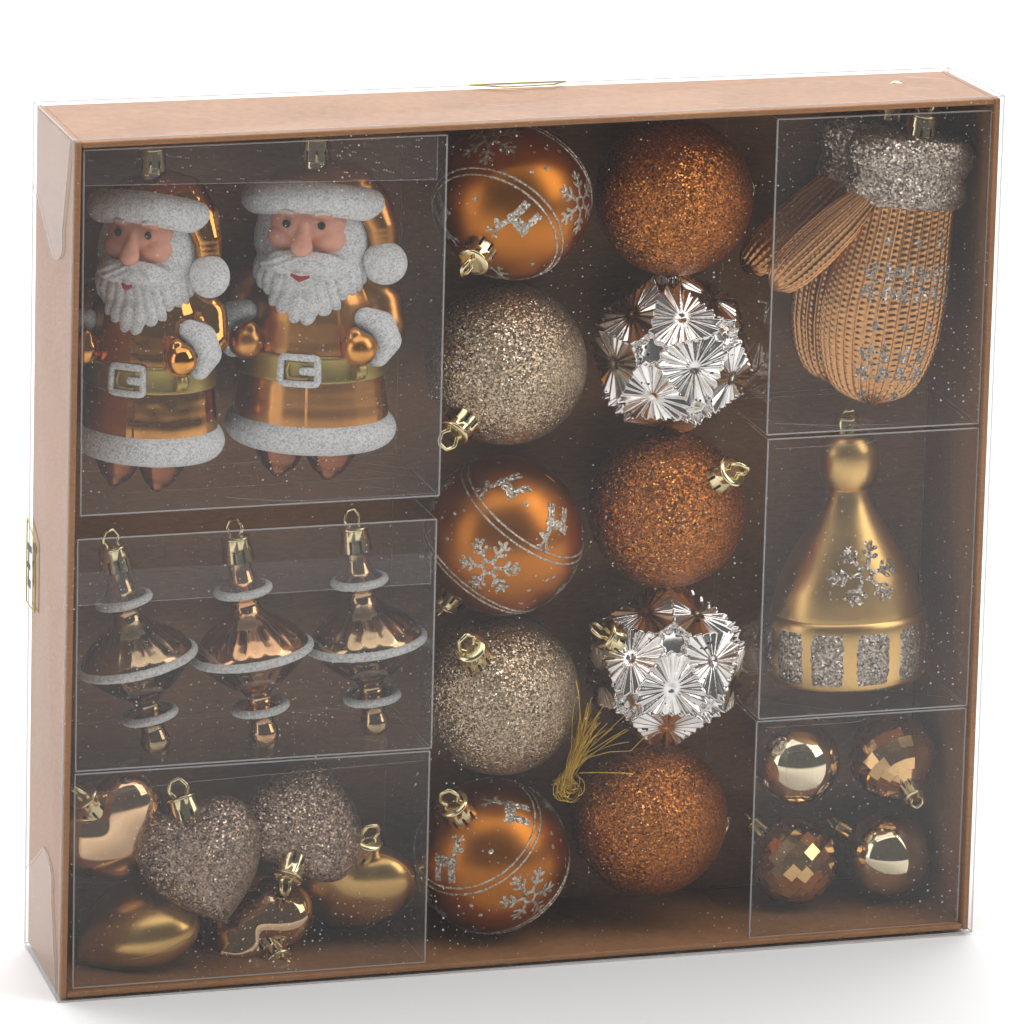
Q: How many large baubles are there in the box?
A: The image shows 10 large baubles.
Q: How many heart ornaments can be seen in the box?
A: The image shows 6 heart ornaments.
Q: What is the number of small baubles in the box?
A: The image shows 4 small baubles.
